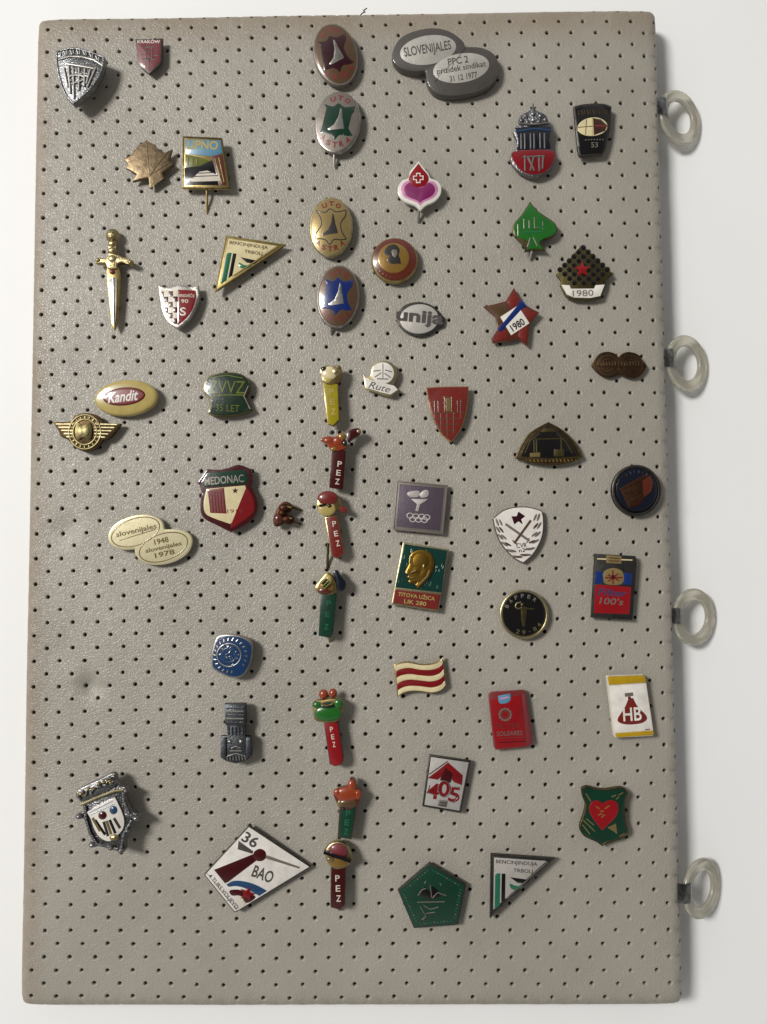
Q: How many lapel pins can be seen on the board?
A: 54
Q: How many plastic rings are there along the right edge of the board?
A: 4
